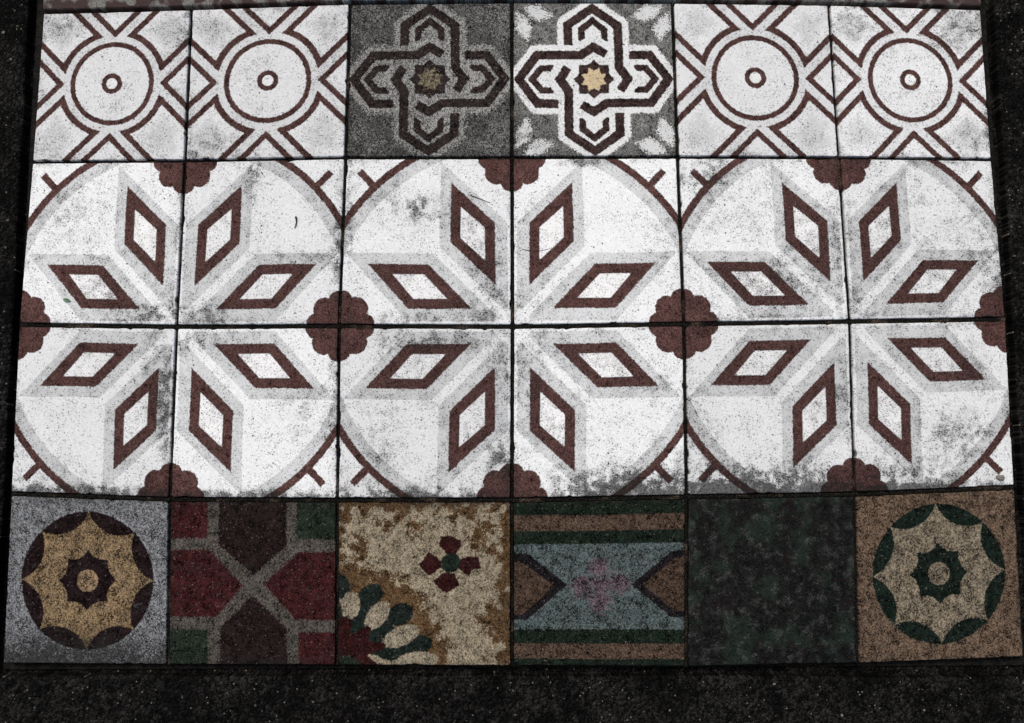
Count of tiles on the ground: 24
